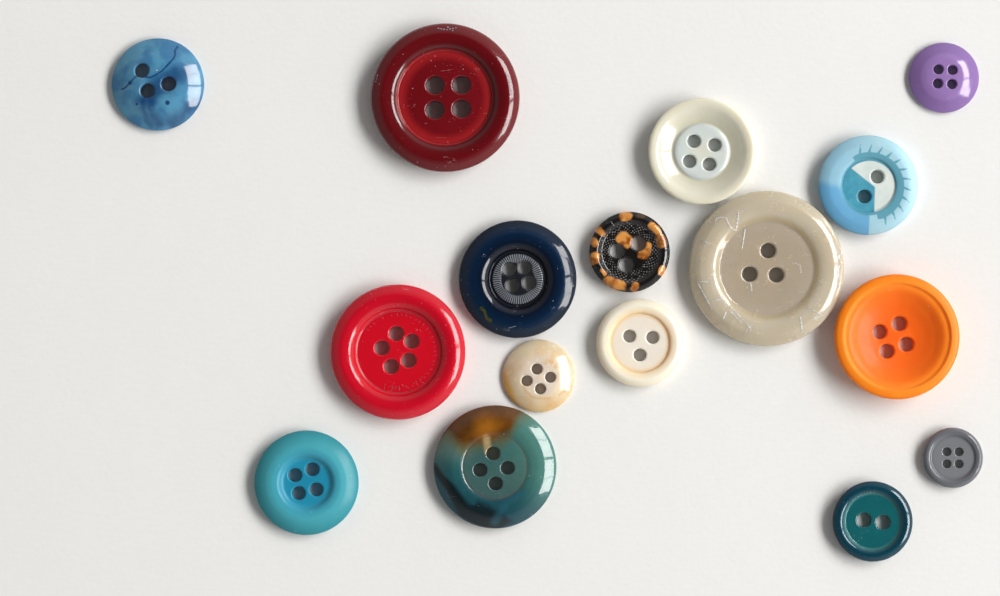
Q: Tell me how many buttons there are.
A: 16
